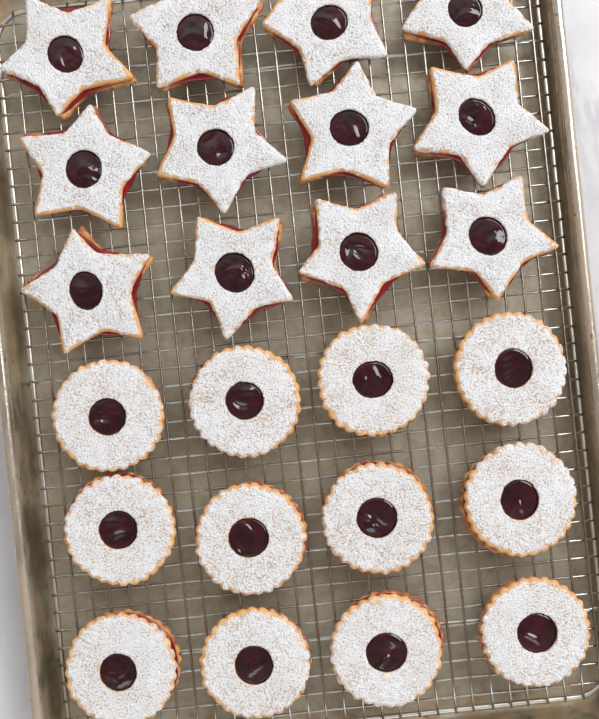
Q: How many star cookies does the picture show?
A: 12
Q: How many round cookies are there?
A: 12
